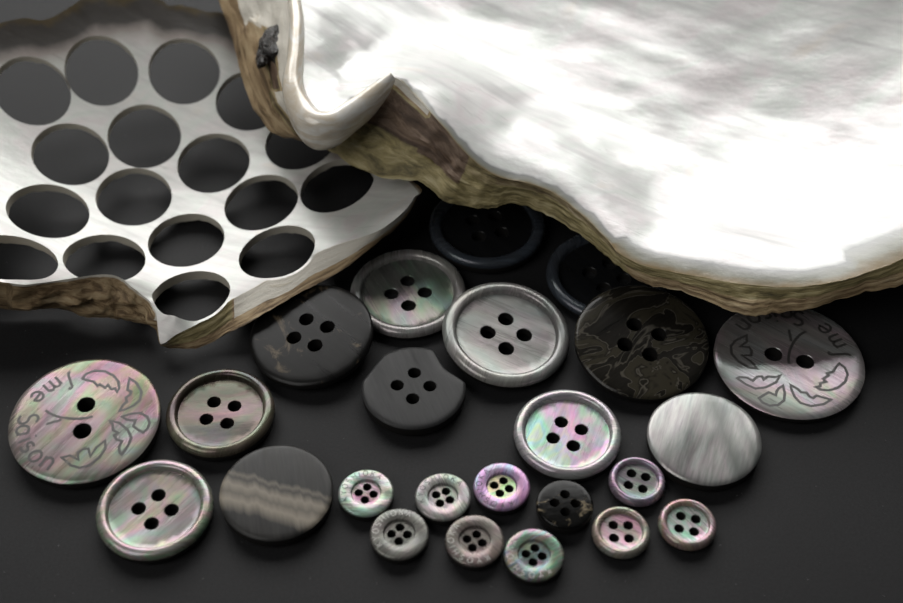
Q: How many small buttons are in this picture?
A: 10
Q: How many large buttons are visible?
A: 14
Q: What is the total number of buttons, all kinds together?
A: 24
